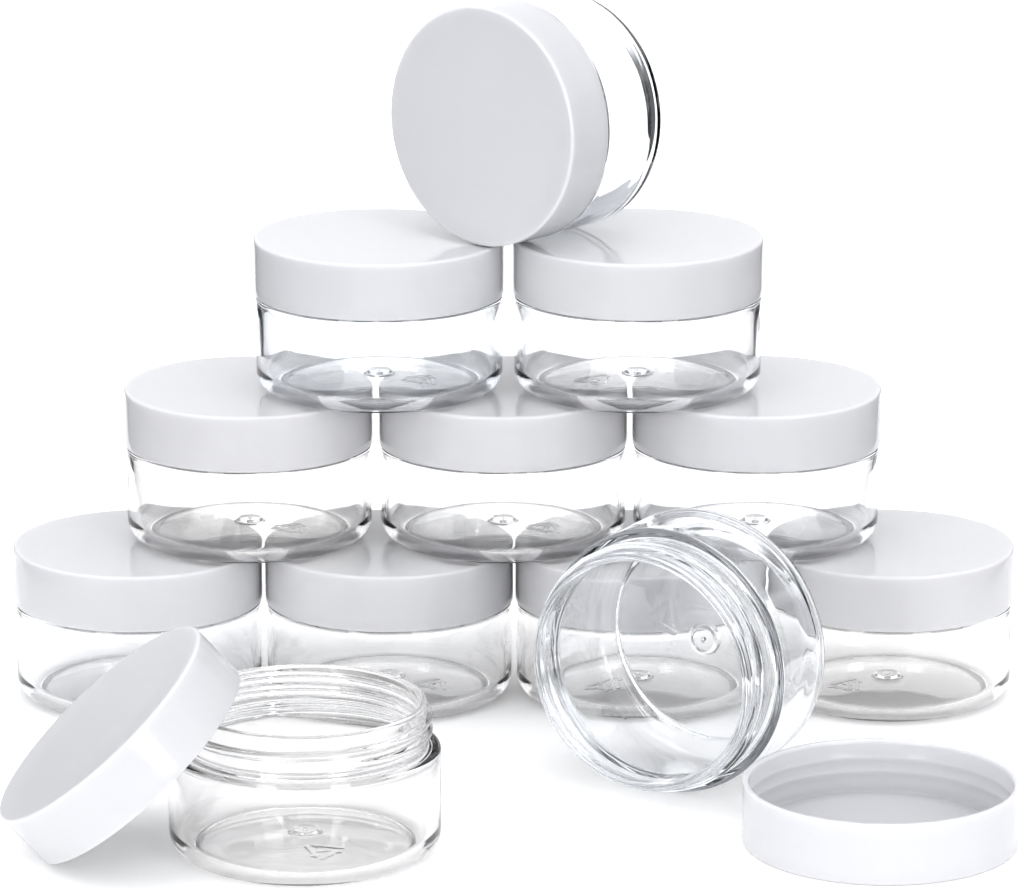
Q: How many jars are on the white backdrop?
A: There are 12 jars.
